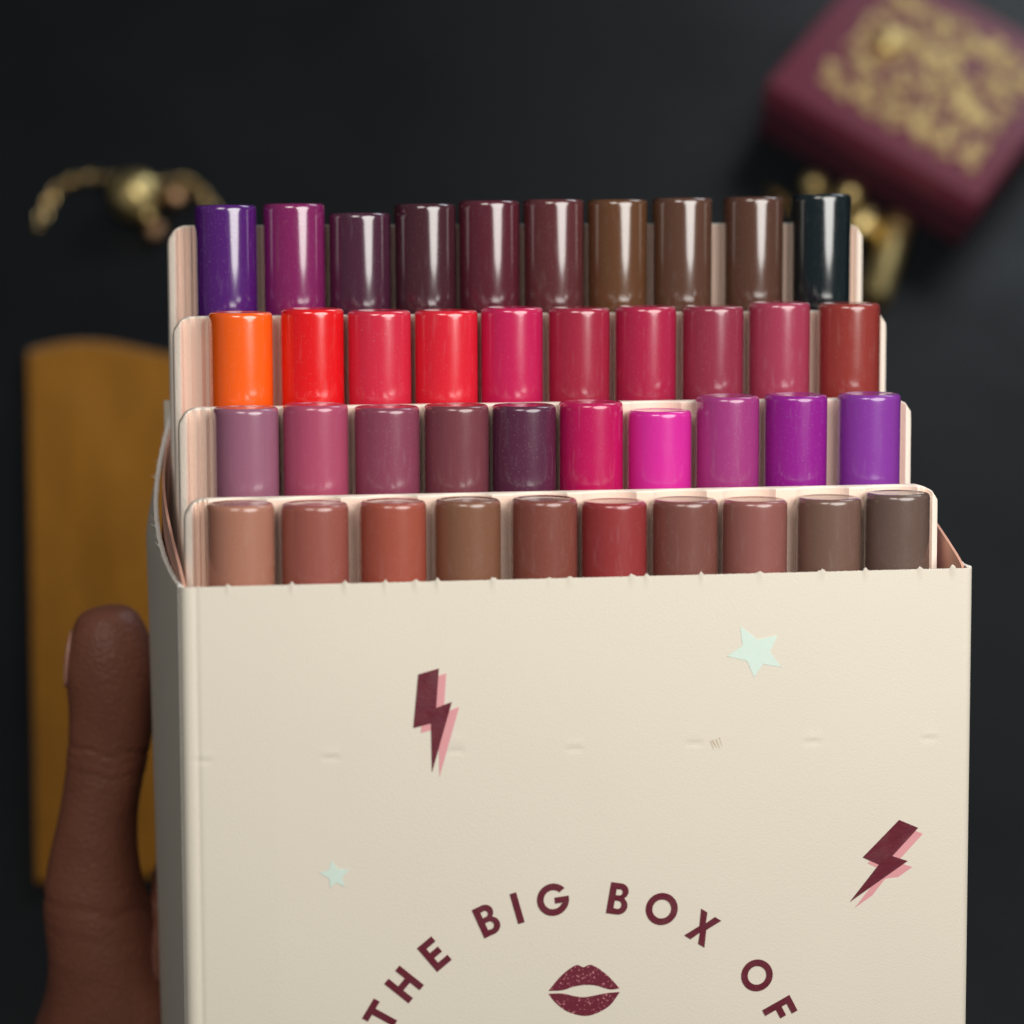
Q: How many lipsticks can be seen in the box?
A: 40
